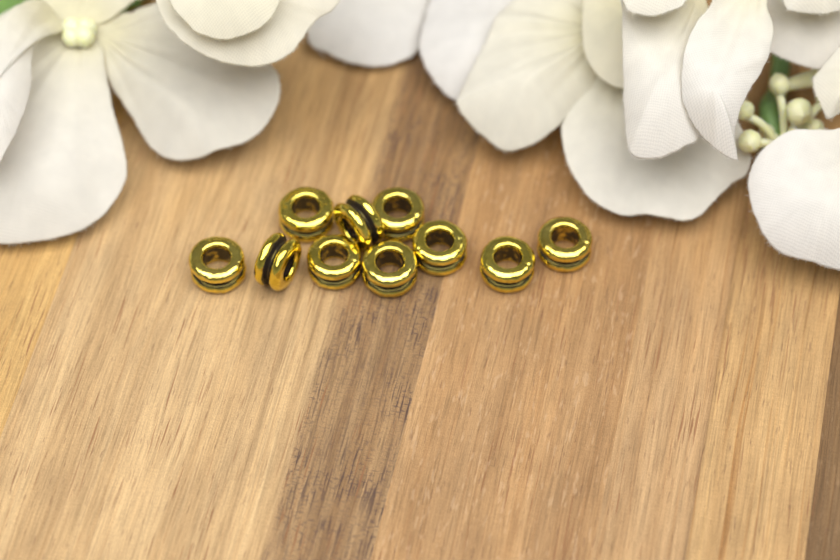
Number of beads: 10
